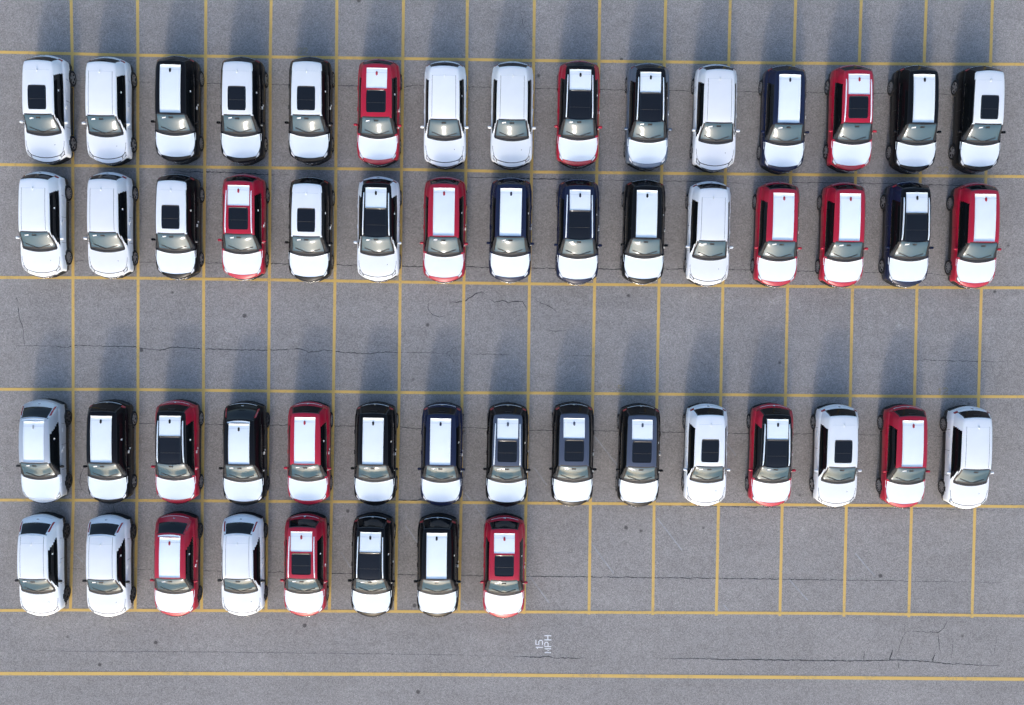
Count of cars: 53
